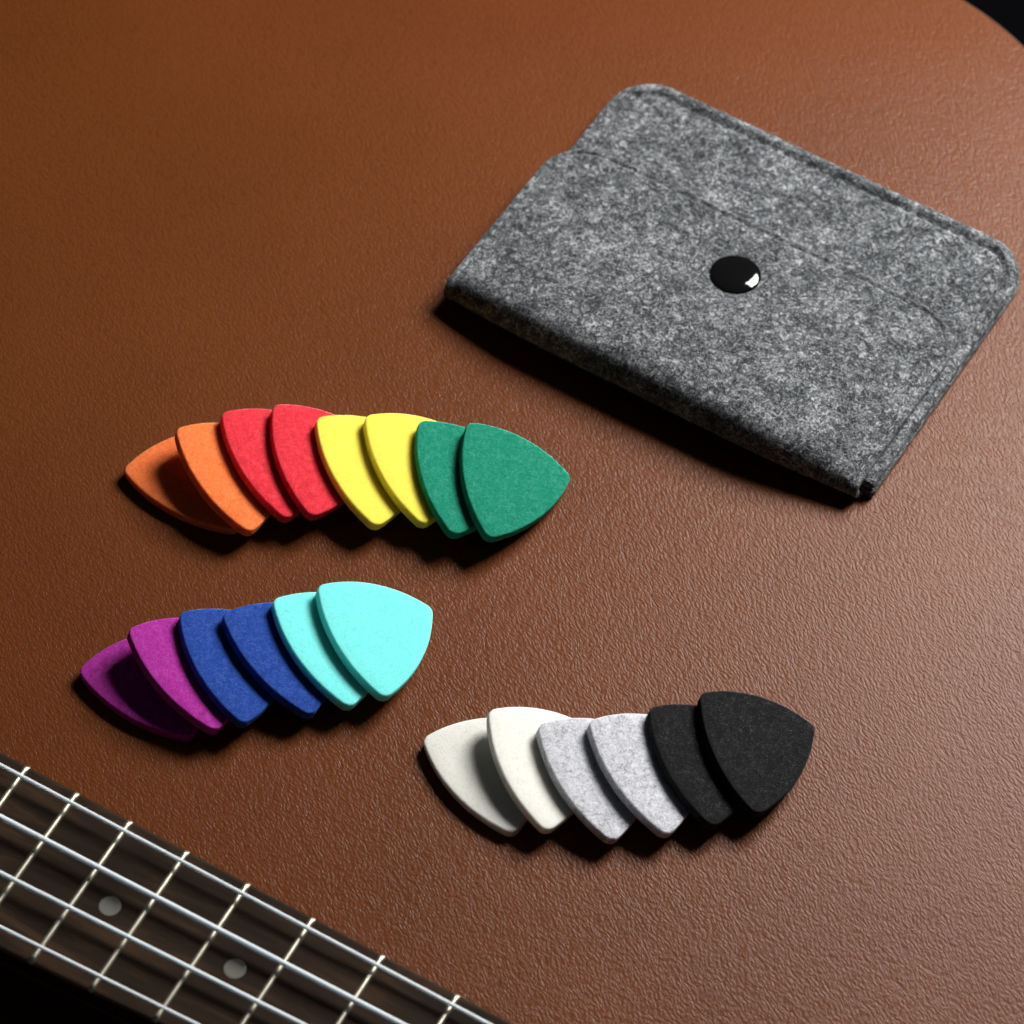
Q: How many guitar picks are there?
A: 20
